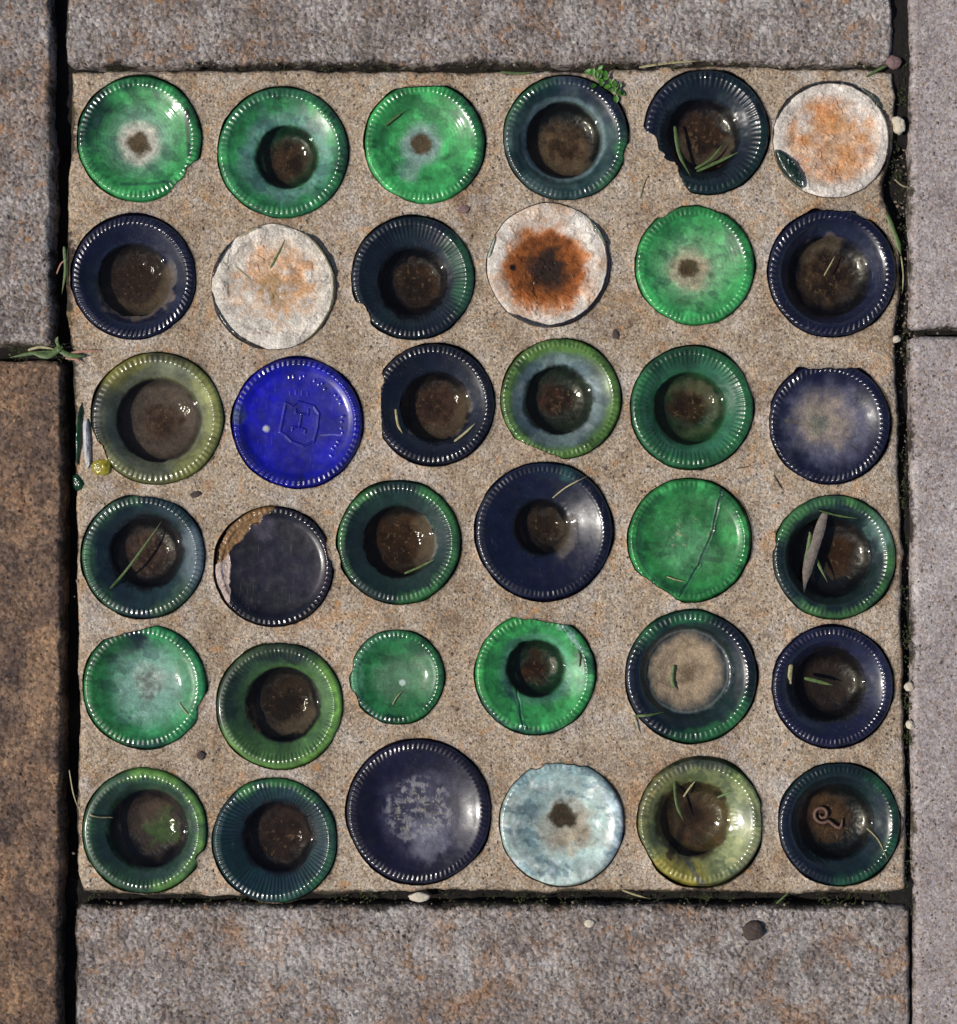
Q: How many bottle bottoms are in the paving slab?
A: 36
